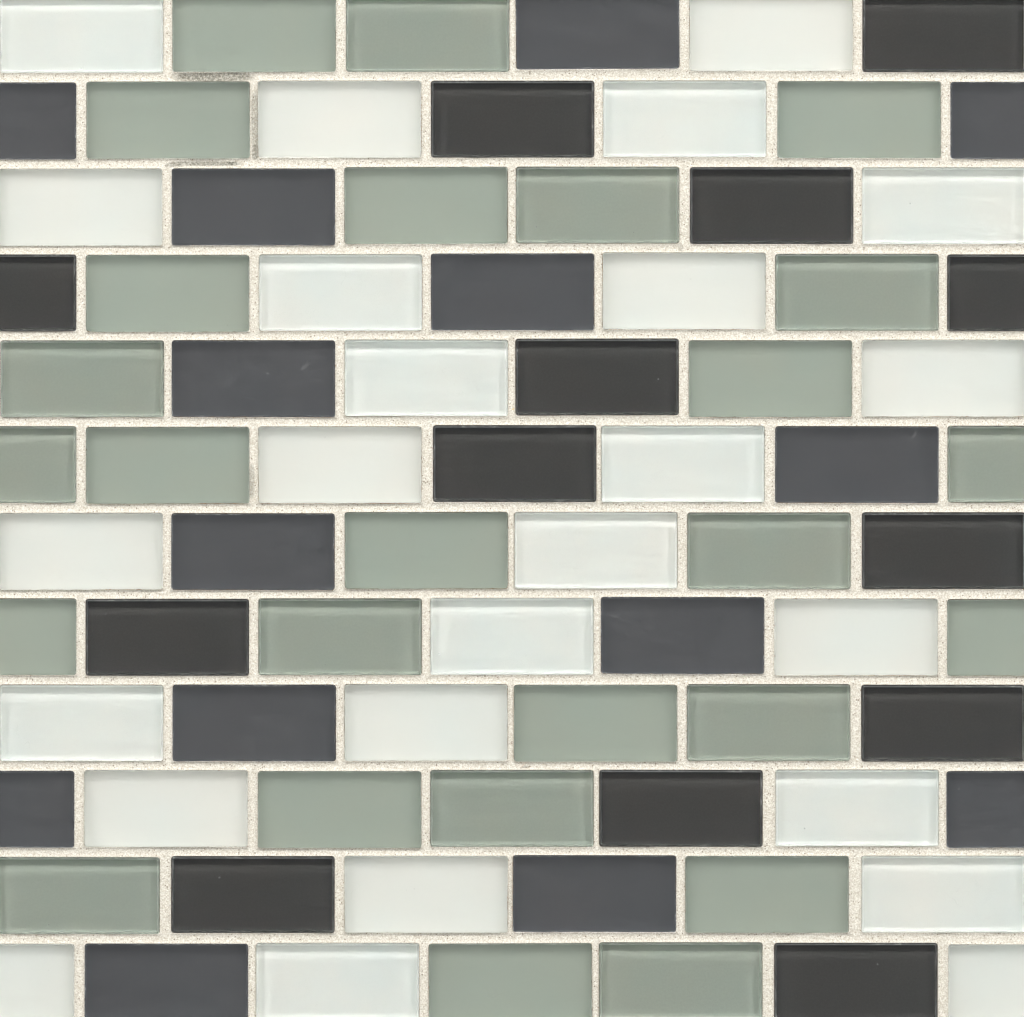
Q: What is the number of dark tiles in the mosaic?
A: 27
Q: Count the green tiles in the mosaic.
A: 26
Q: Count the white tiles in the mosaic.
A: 25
